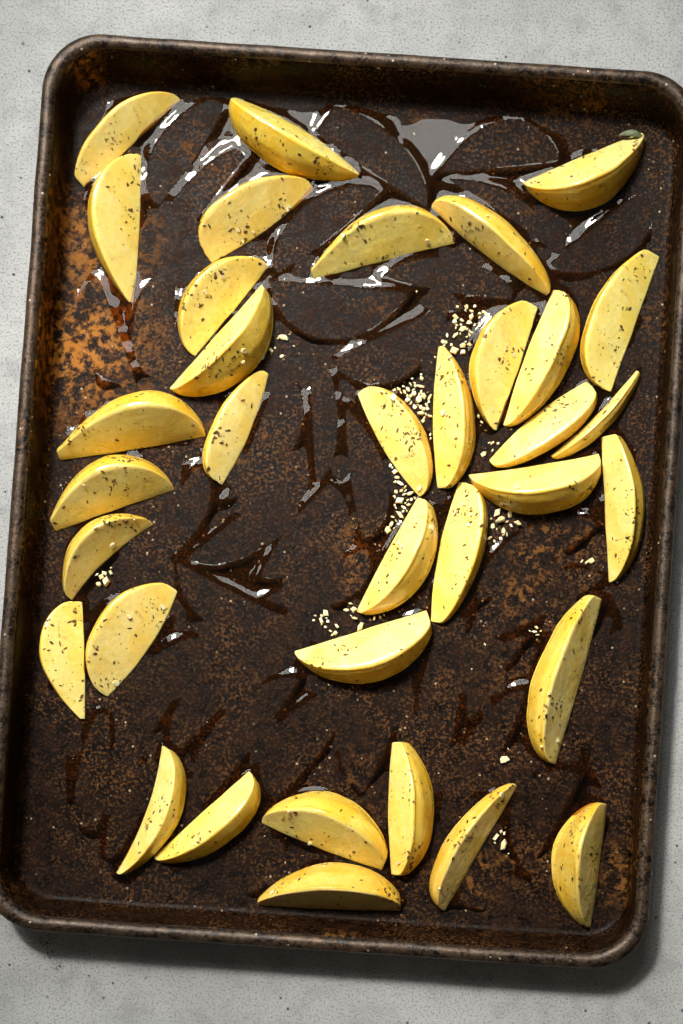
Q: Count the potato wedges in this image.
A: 35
